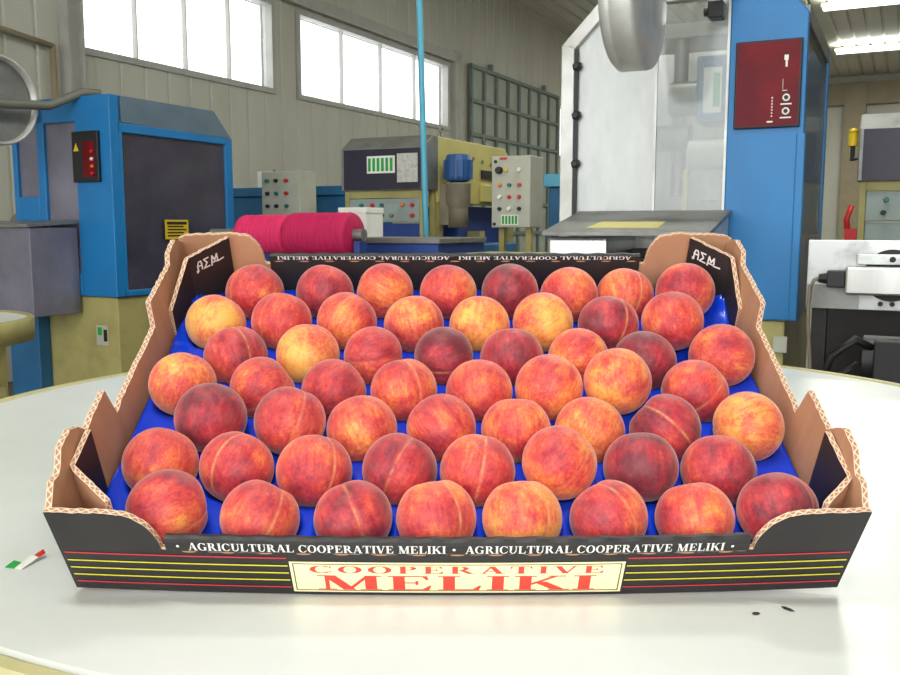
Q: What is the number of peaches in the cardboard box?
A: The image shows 56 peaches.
